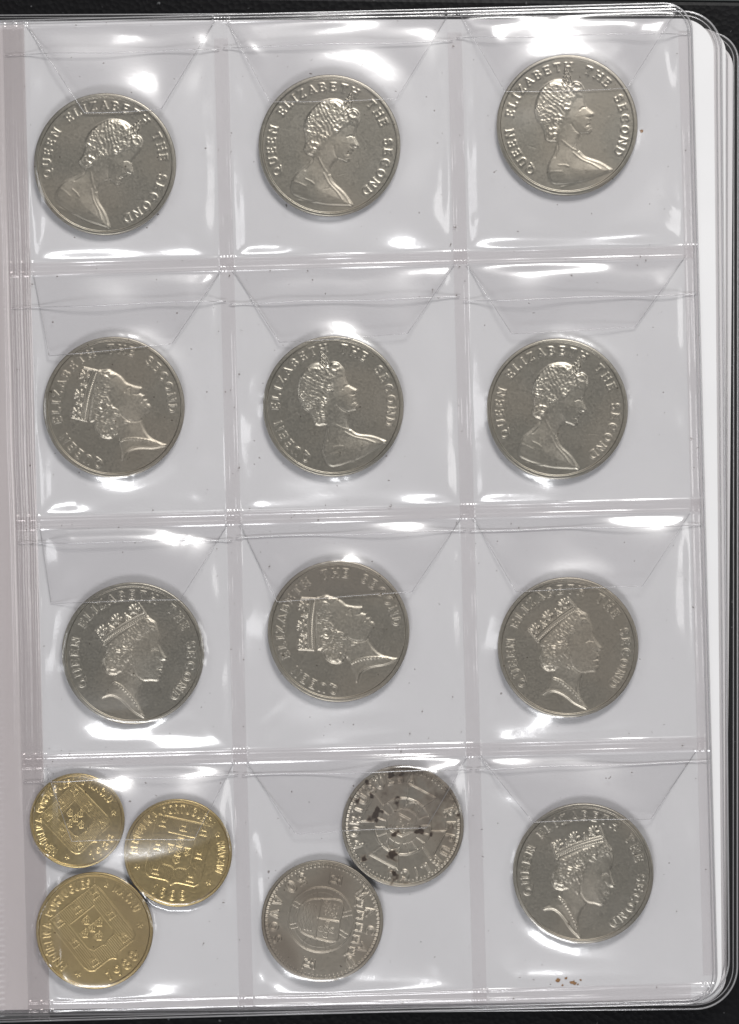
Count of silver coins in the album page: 12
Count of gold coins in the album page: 3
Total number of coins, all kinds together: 15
